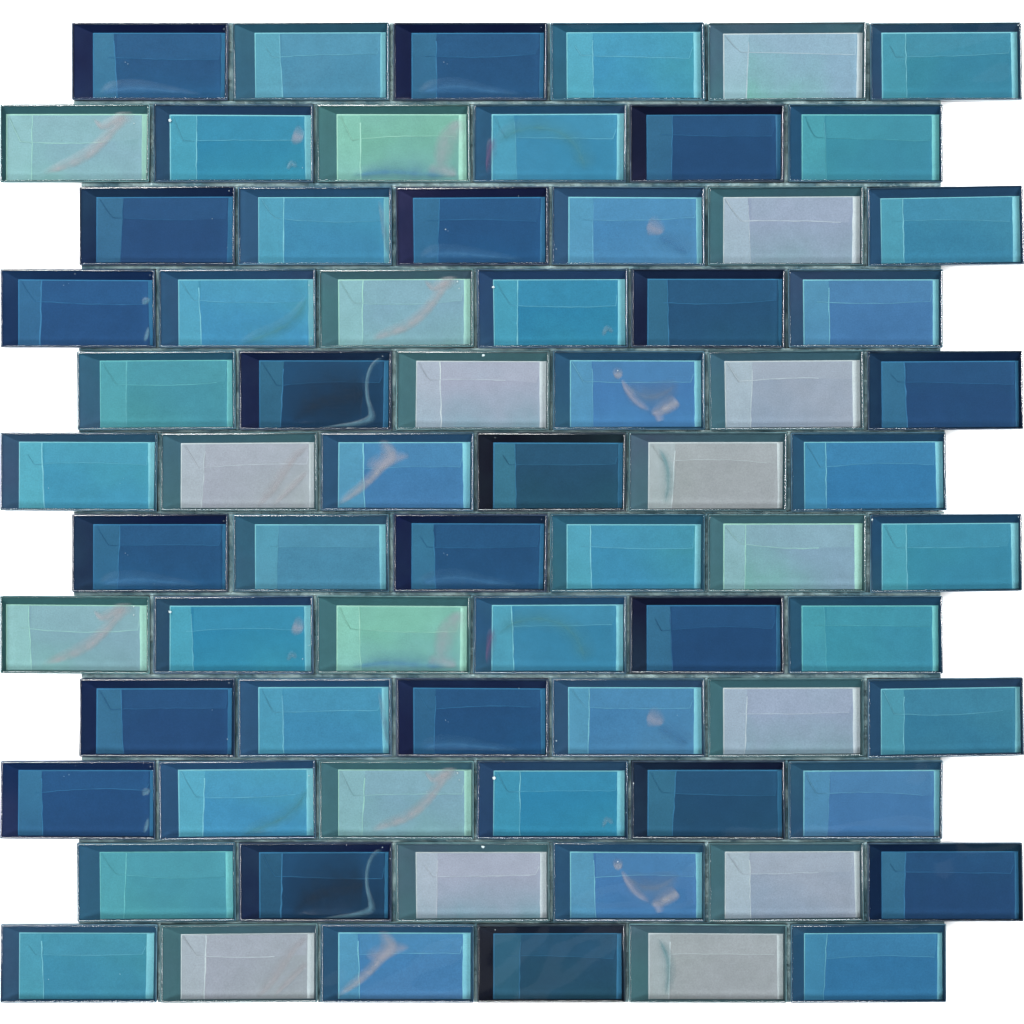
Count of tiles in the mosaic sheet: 72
